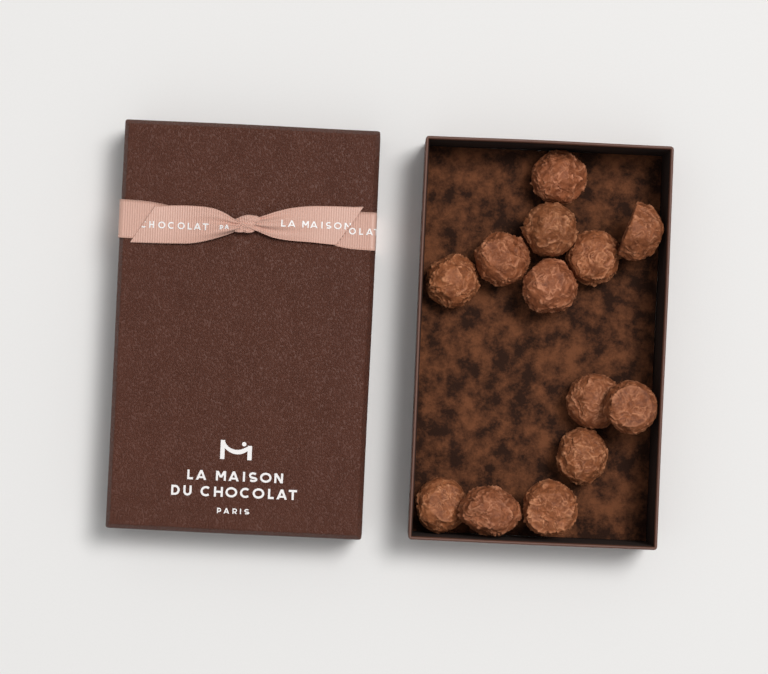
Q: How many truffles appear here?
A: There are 13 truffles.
